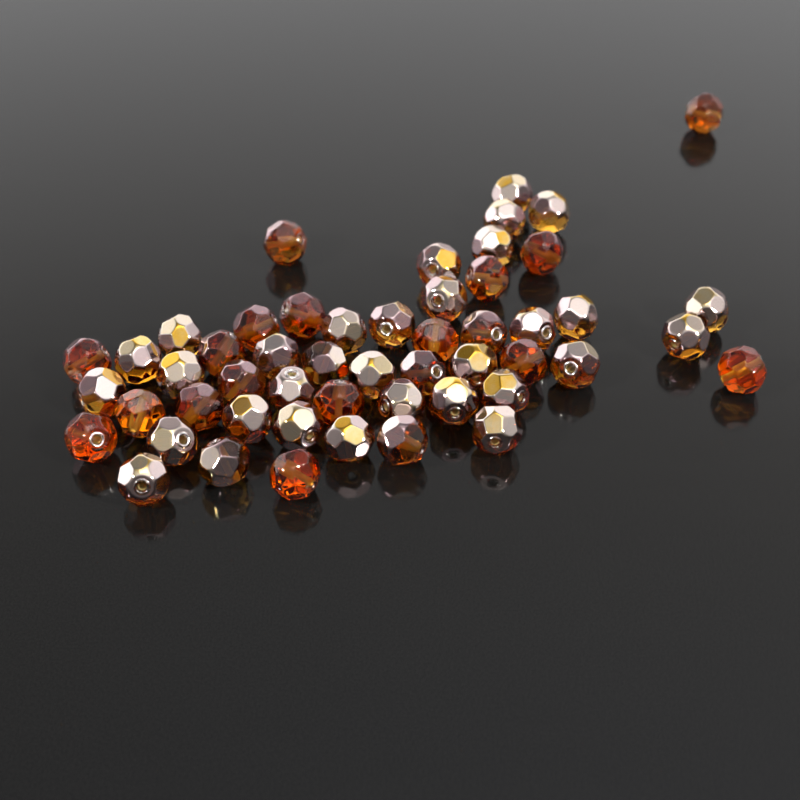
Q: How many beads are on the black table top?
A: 52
